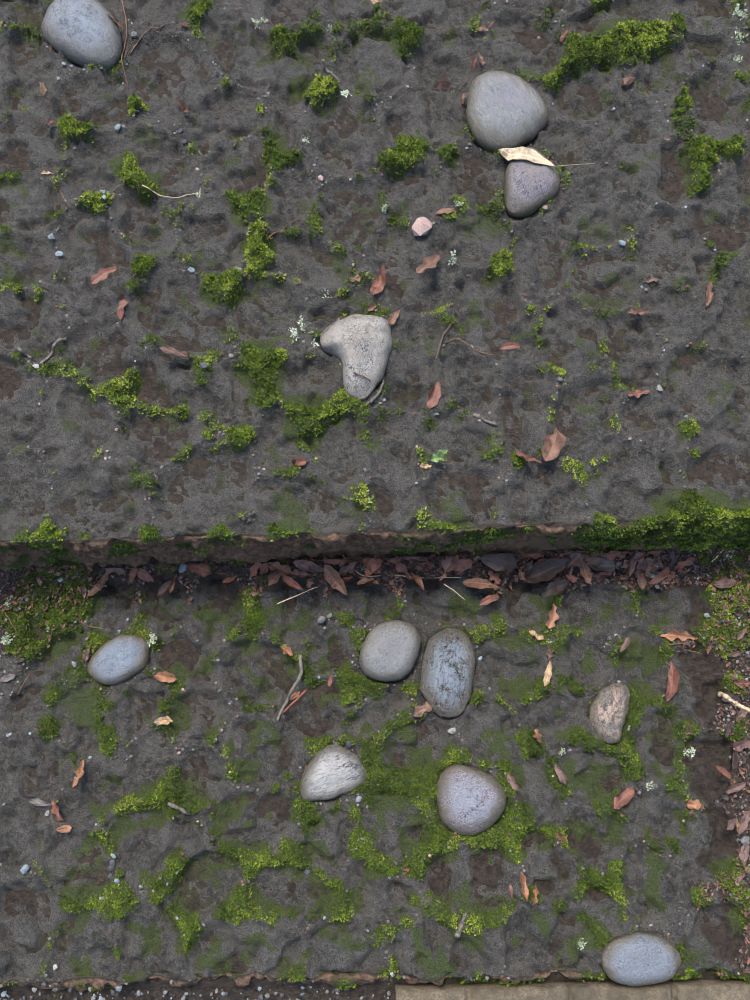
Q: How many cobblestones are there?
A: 11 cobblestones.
